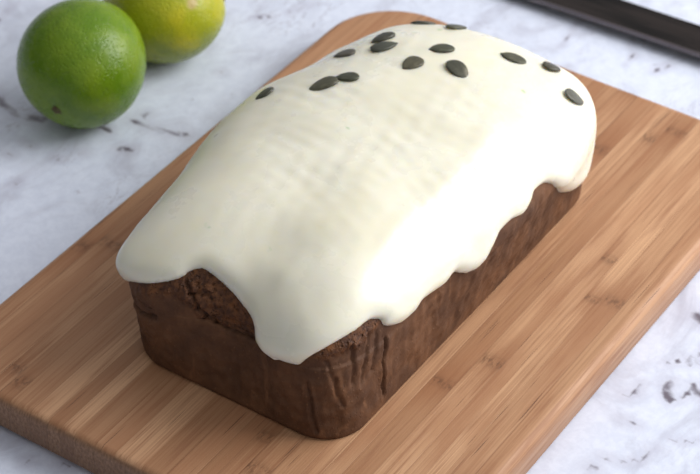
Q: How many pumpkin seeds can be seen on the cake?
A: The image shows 14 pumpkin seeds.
